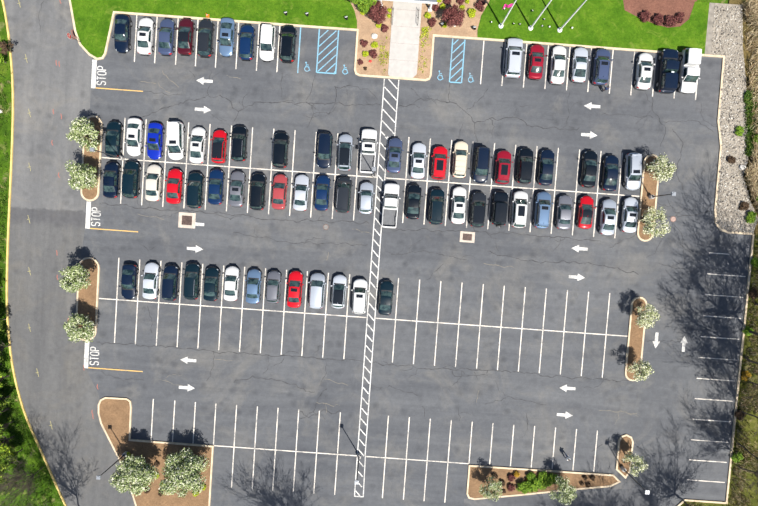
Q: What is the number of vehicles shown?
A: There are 77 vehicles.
